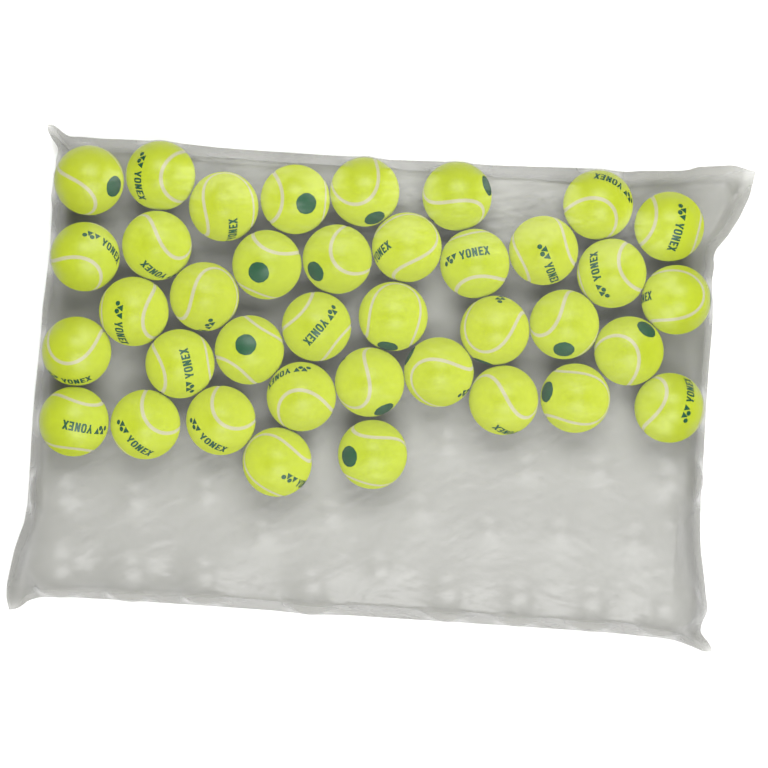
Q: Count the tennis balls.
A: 38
